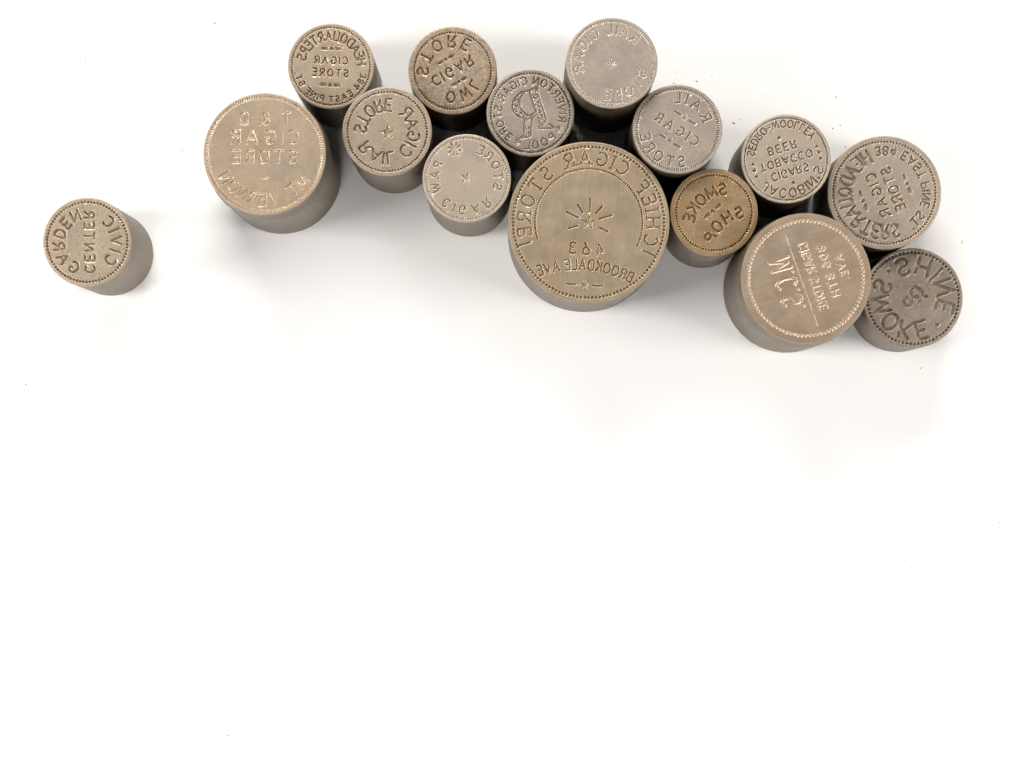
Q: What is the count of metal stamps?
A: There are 15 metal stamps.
